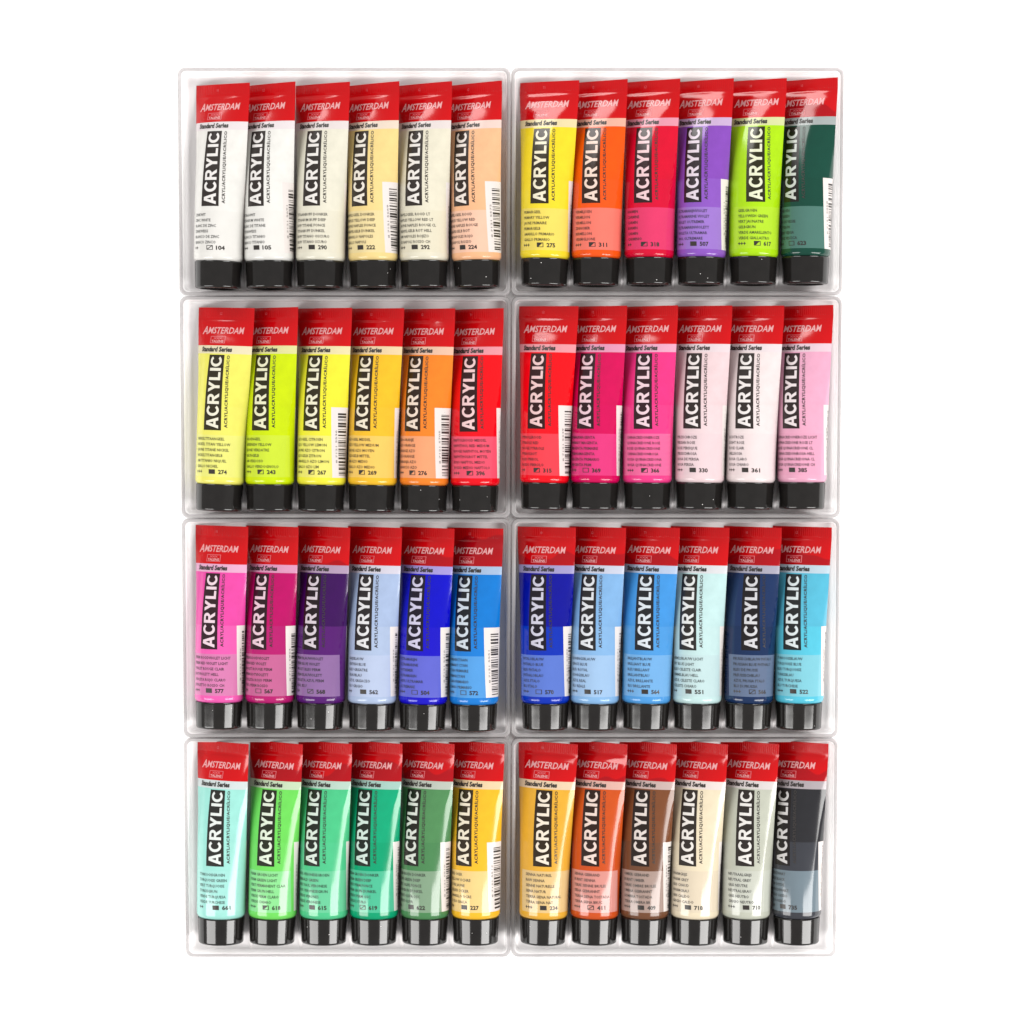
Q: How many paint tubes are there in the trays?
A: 48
